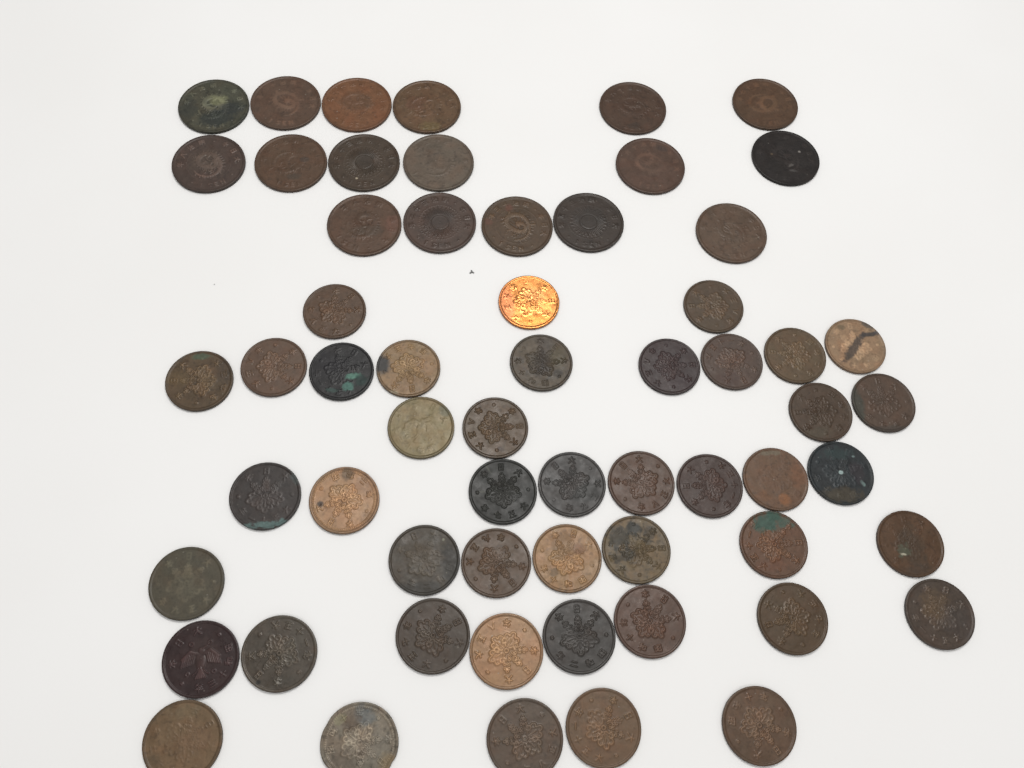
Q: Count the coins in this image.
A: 61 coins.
